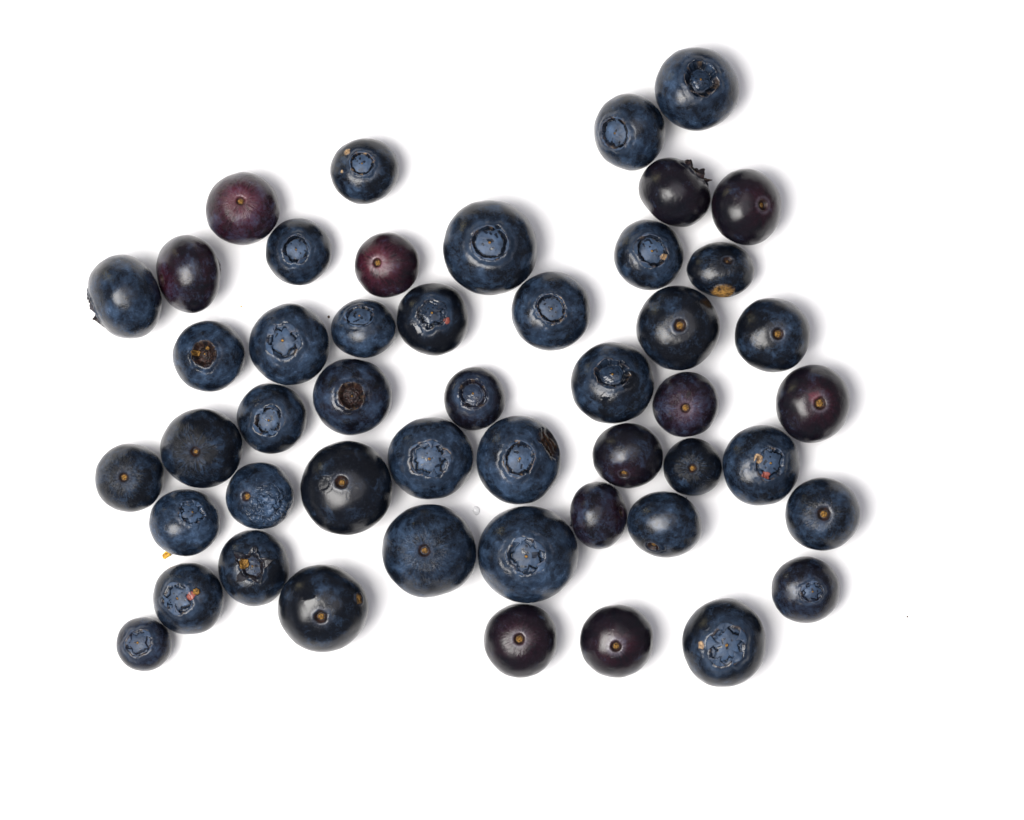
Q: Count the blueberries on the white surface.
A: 49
